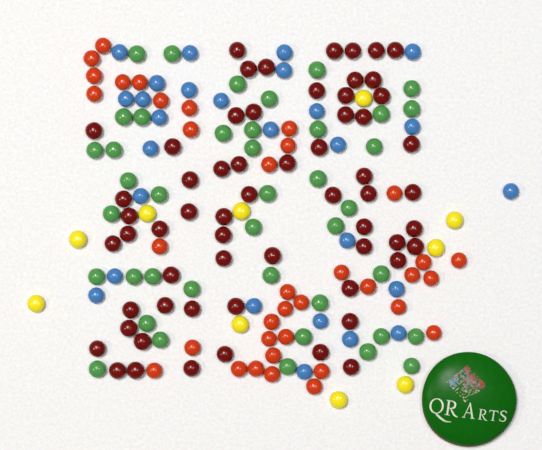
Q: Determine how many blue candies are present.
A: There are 27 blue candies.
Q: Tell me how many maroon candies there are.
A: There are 61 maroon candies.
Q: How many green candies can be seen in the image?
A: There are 41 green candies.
